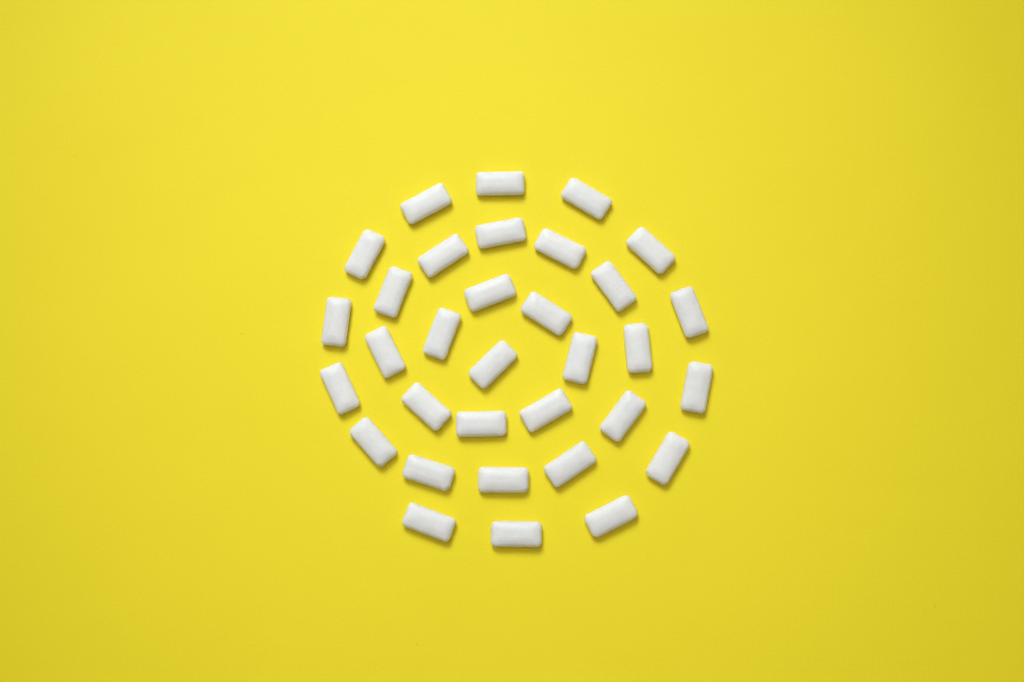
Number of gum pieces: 33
